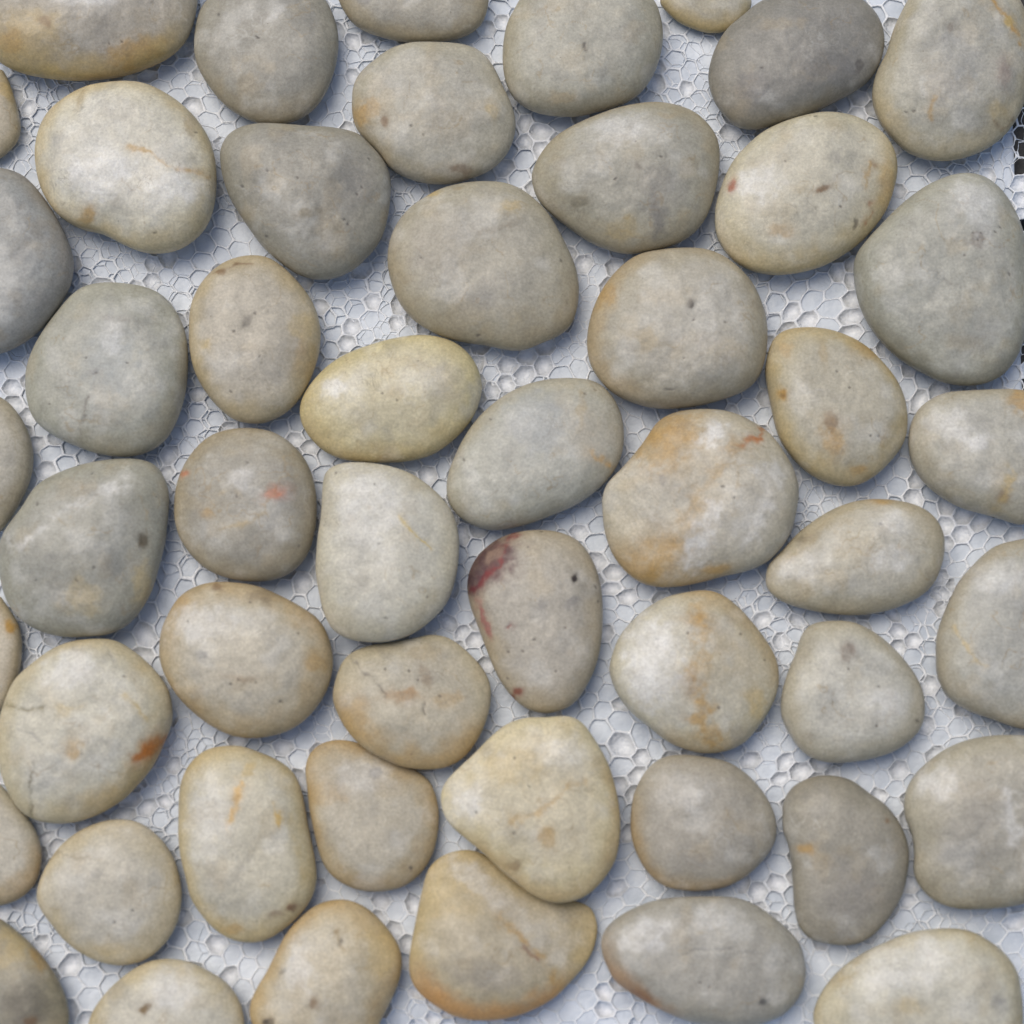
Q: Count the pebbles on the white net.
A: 51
